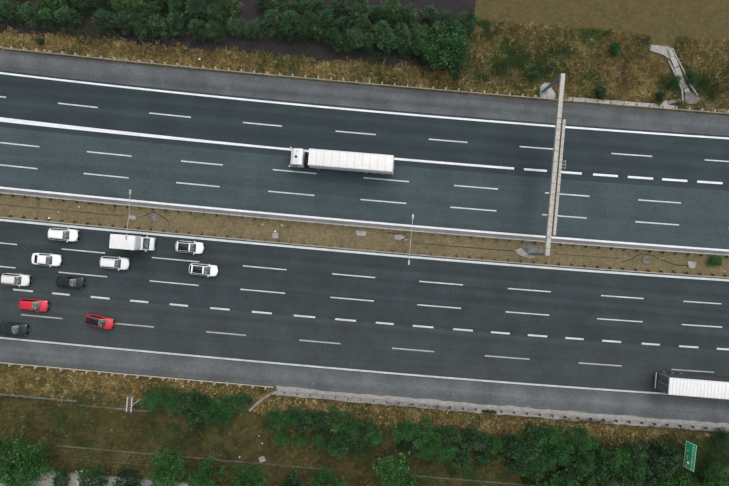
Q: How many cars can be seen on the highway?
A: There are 10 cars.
